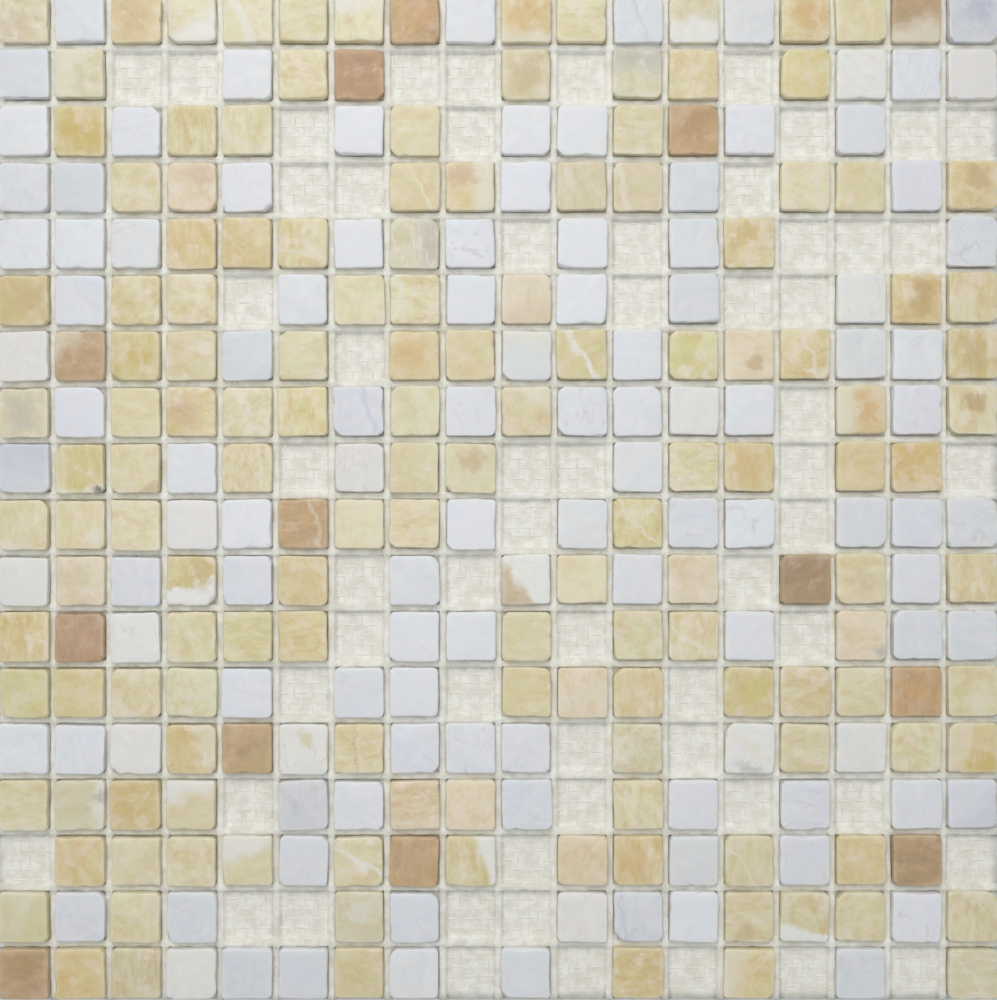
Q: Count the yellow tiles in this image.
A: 140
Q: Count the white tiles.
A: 112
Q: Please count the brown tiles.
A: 13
